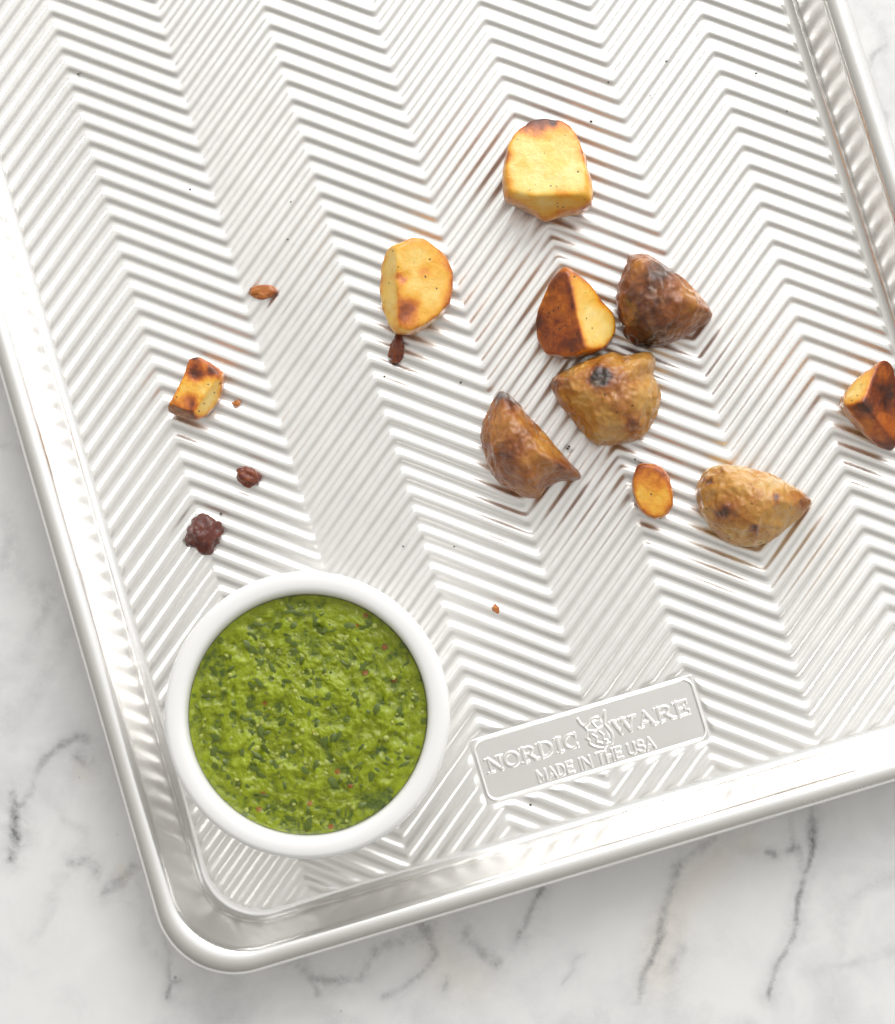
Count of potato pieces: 10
